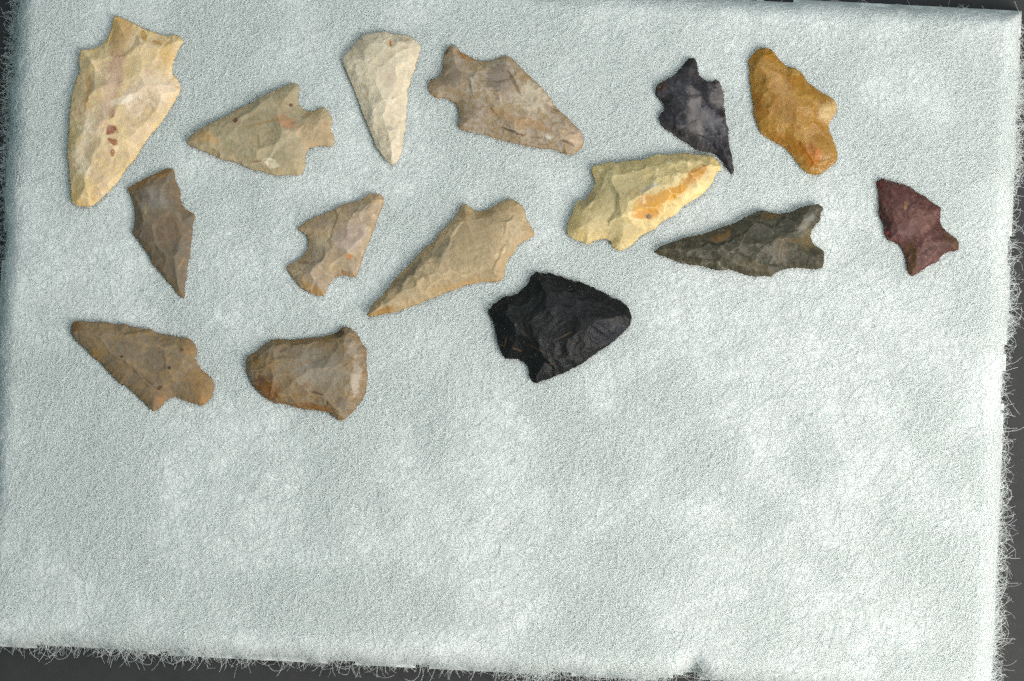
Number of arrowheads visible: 15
